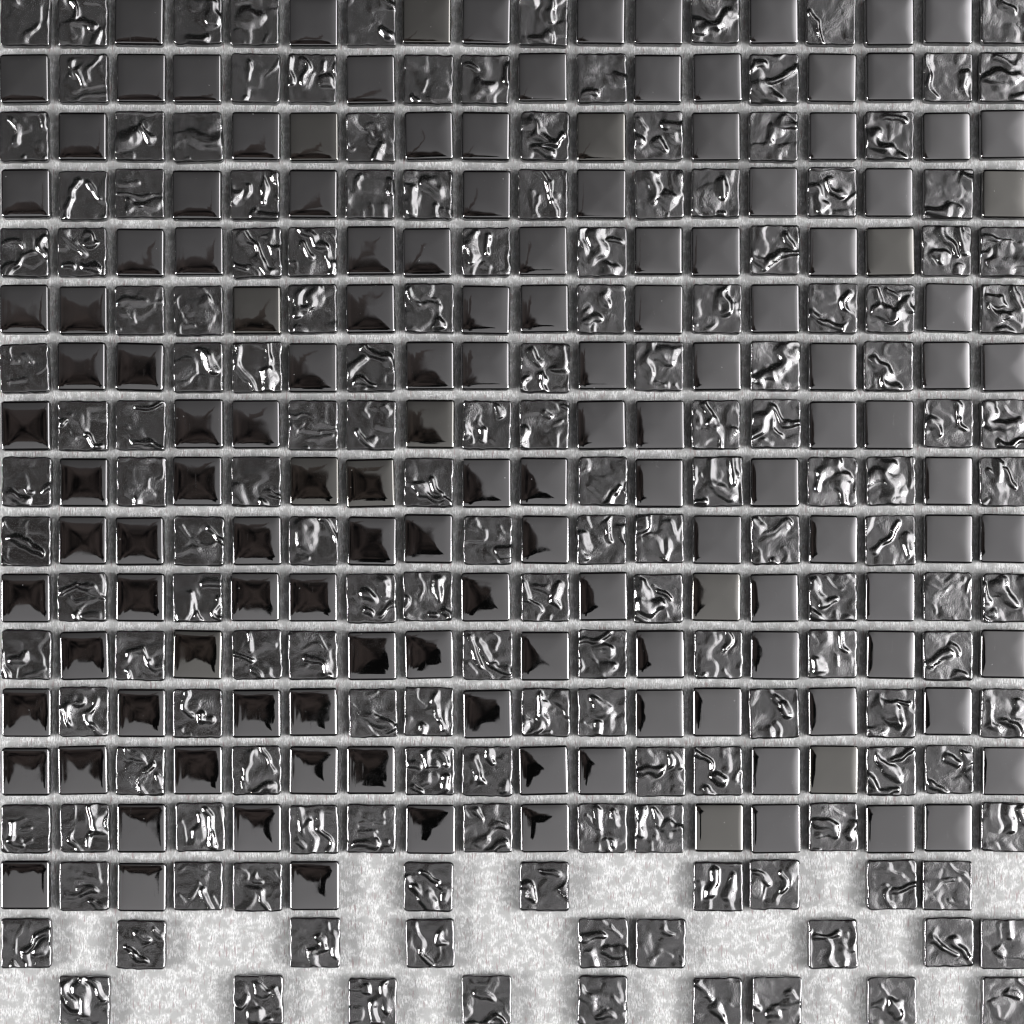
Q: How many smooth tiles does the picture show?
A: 139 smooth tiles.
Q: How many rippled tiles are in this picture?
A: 161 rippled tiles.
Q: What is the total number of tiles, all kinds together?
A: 300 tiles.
